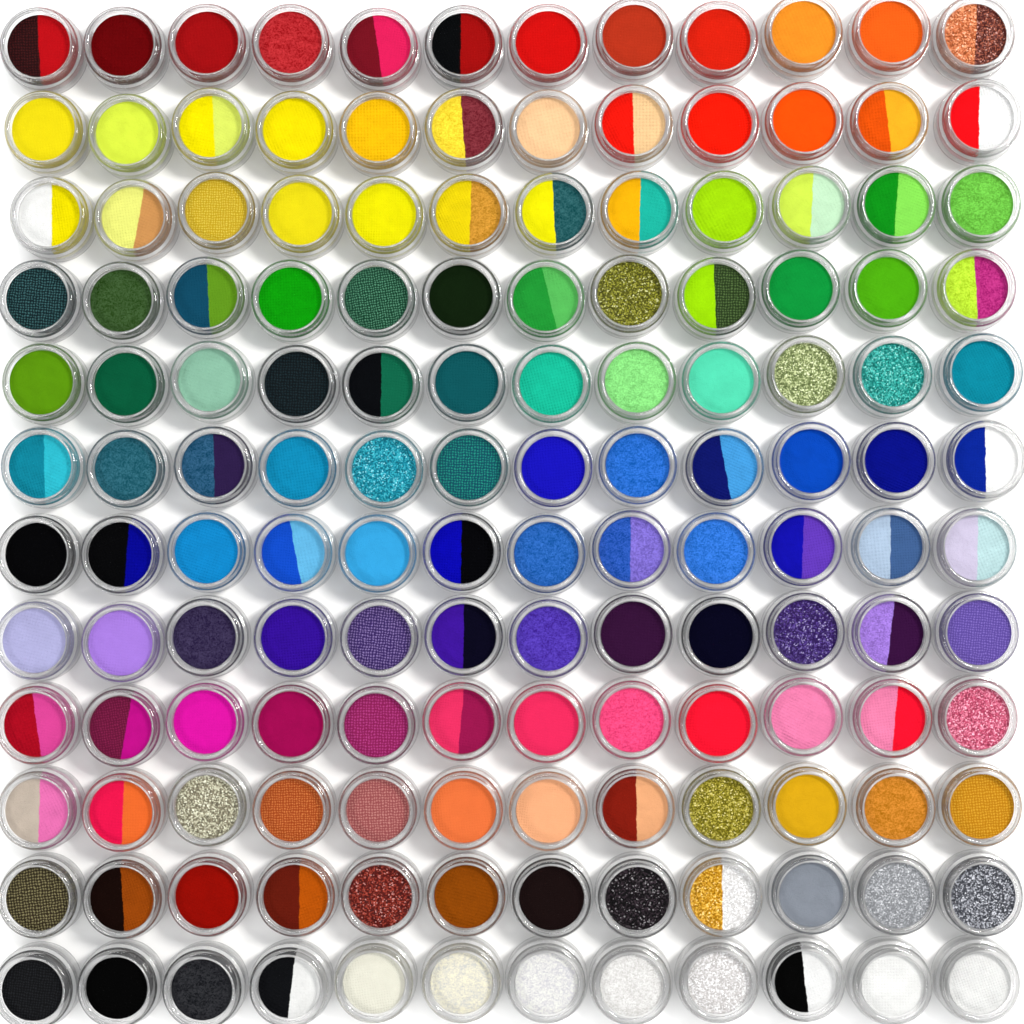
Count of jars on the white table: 144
